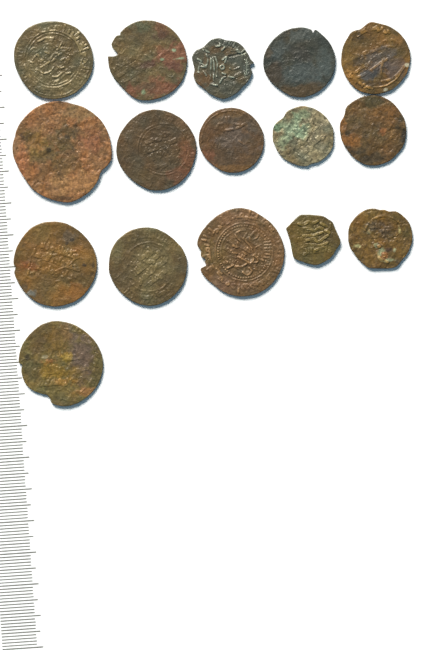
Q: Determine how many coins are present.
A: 16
